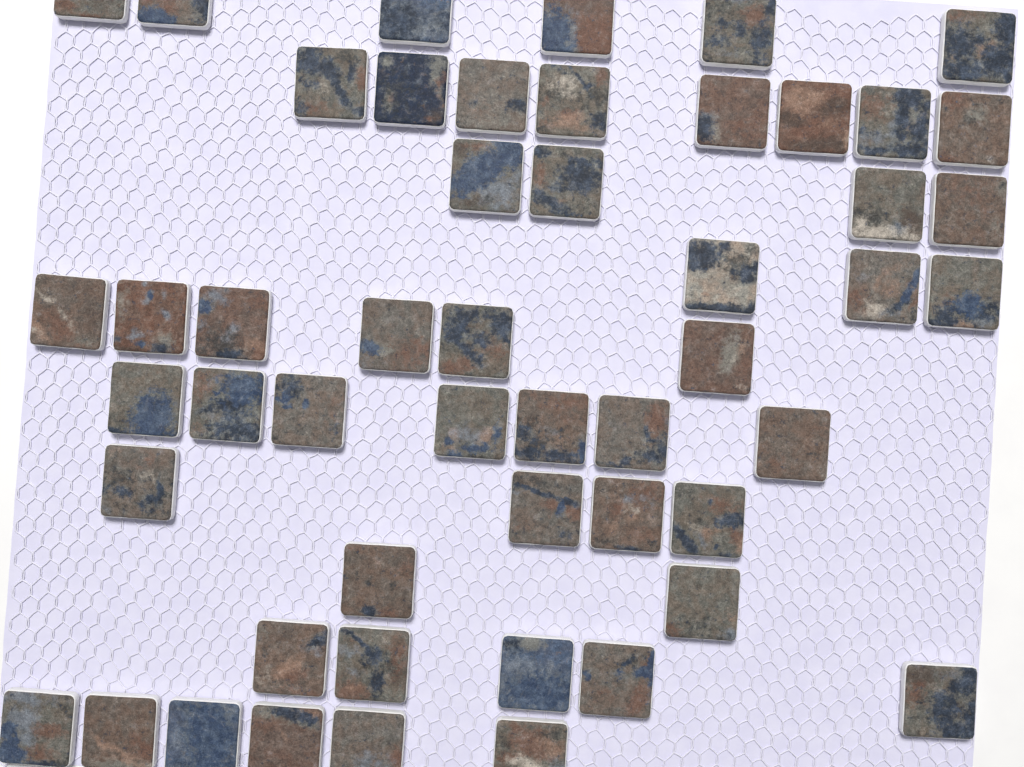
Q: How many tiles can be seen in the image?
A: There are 51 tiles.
